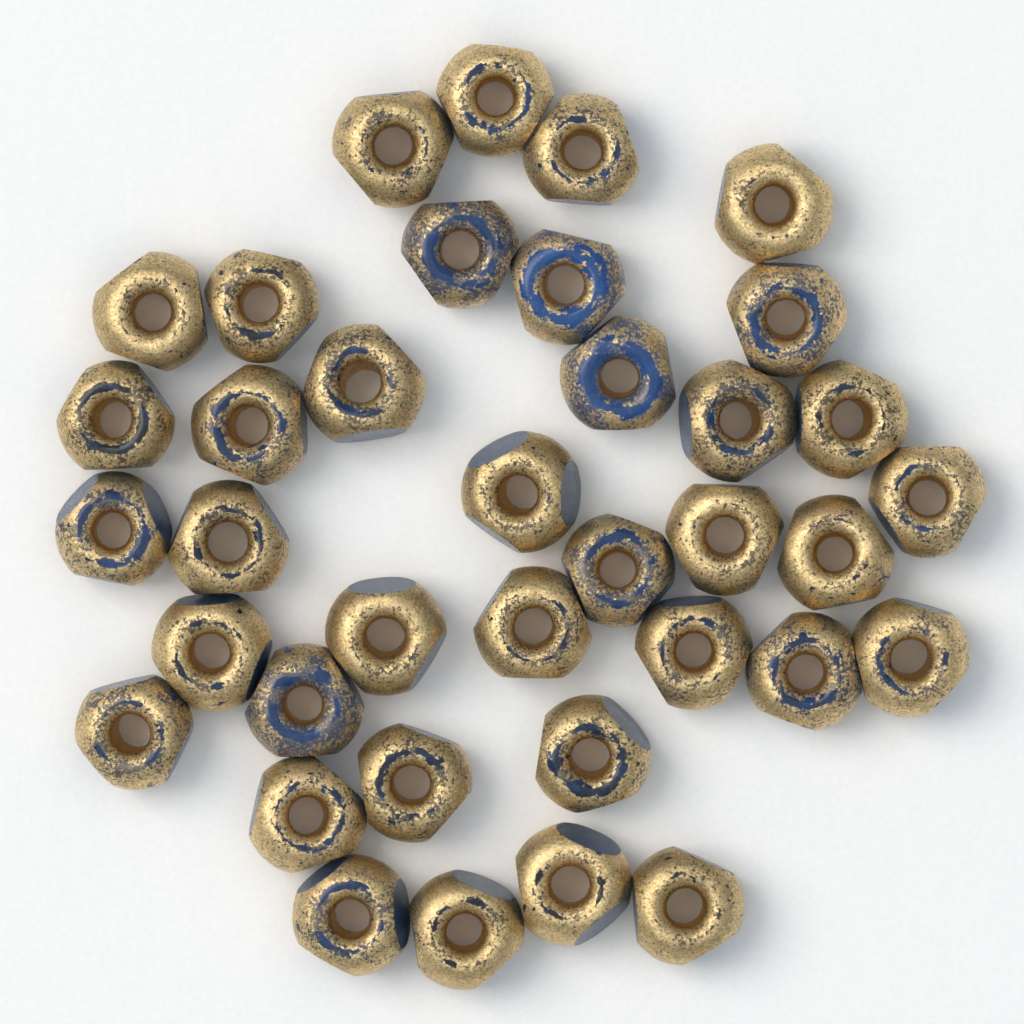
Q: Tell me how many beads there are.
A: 37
